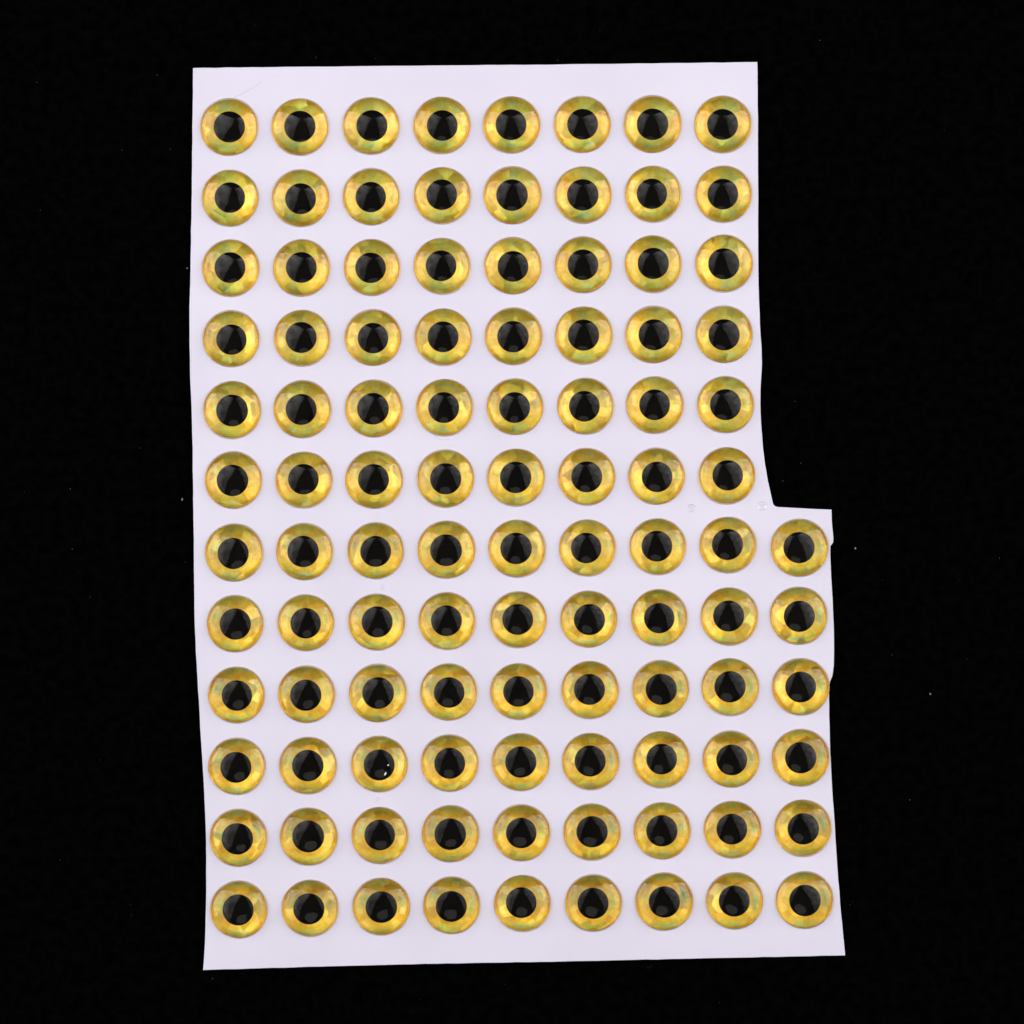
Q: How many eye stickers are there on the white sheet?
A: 102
